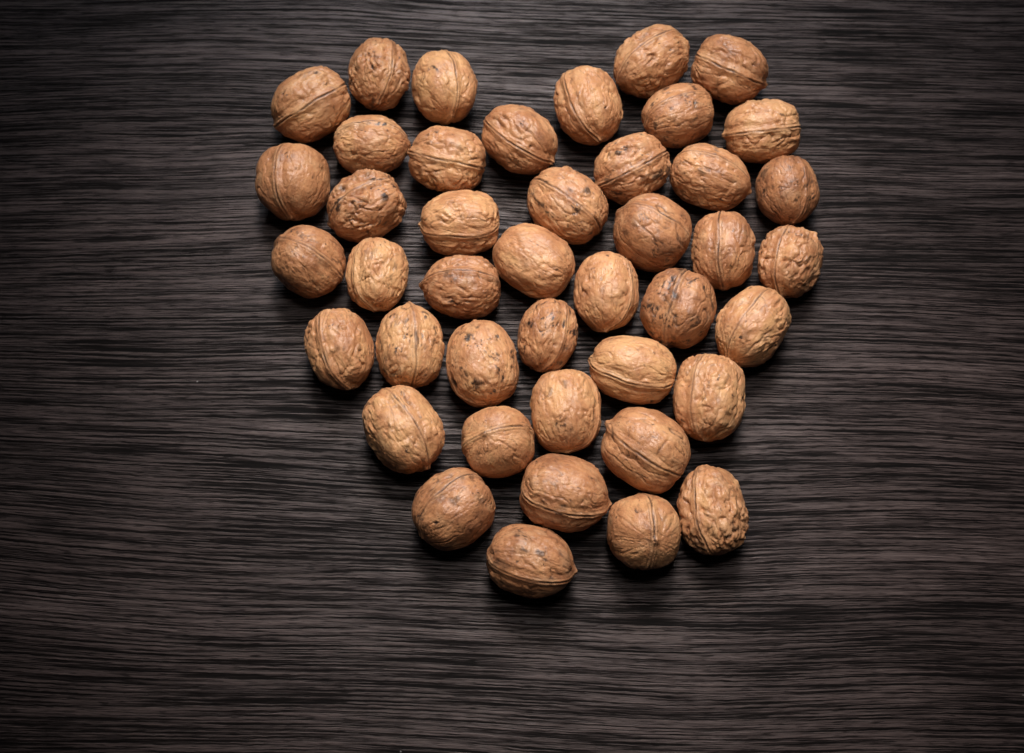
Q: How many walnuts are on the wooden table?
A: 43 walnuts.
